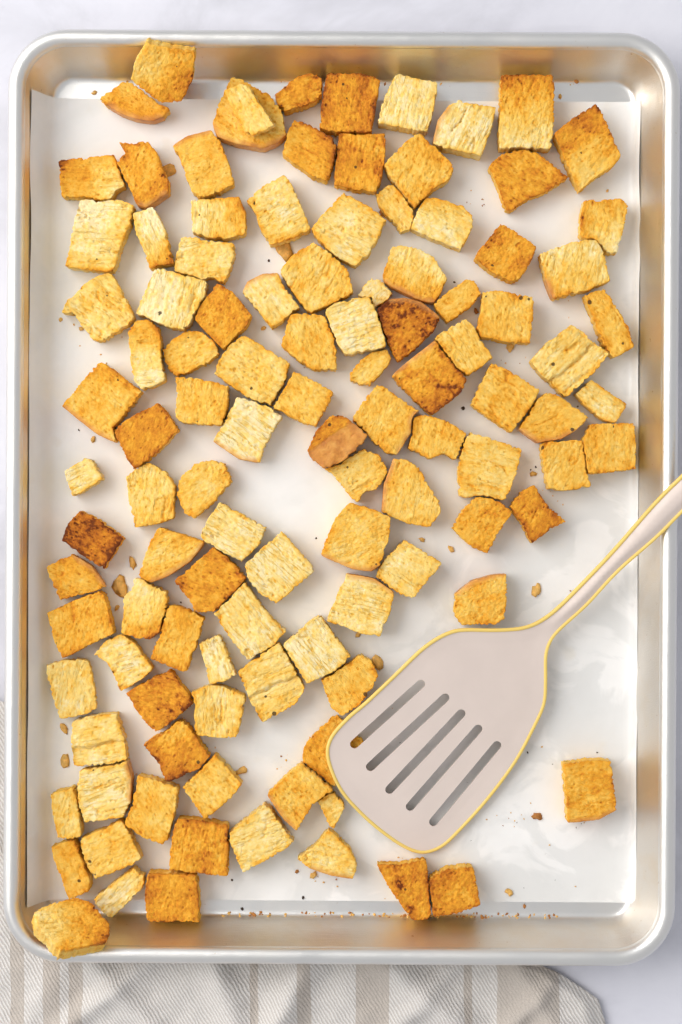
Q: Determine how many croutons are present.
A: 111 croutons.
